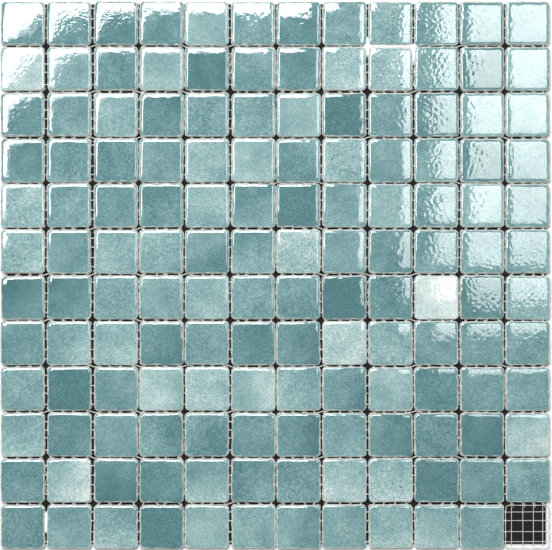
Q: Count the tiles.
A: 143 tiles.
